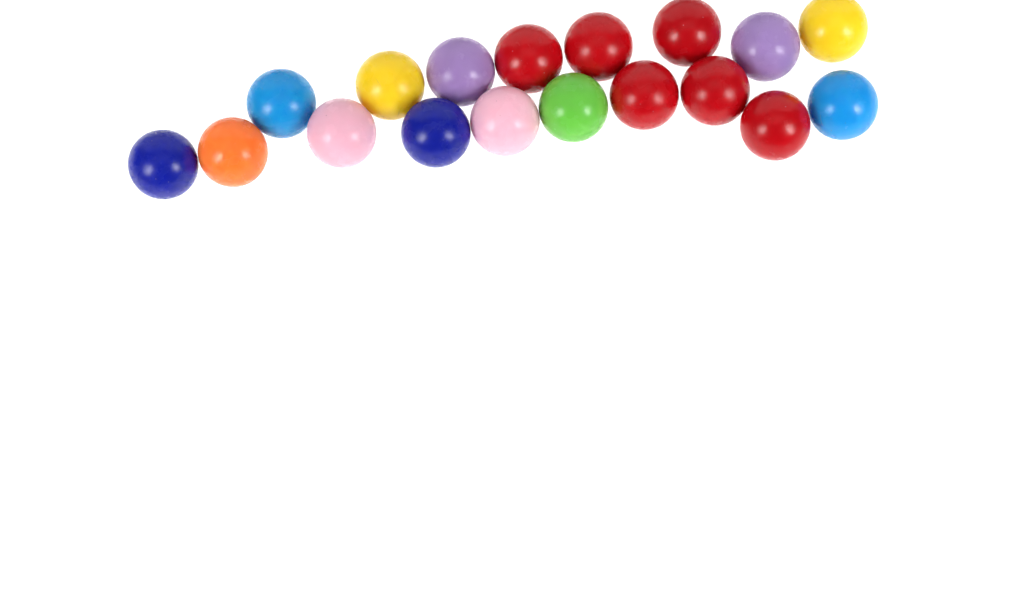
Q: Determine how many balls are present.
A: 18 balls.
